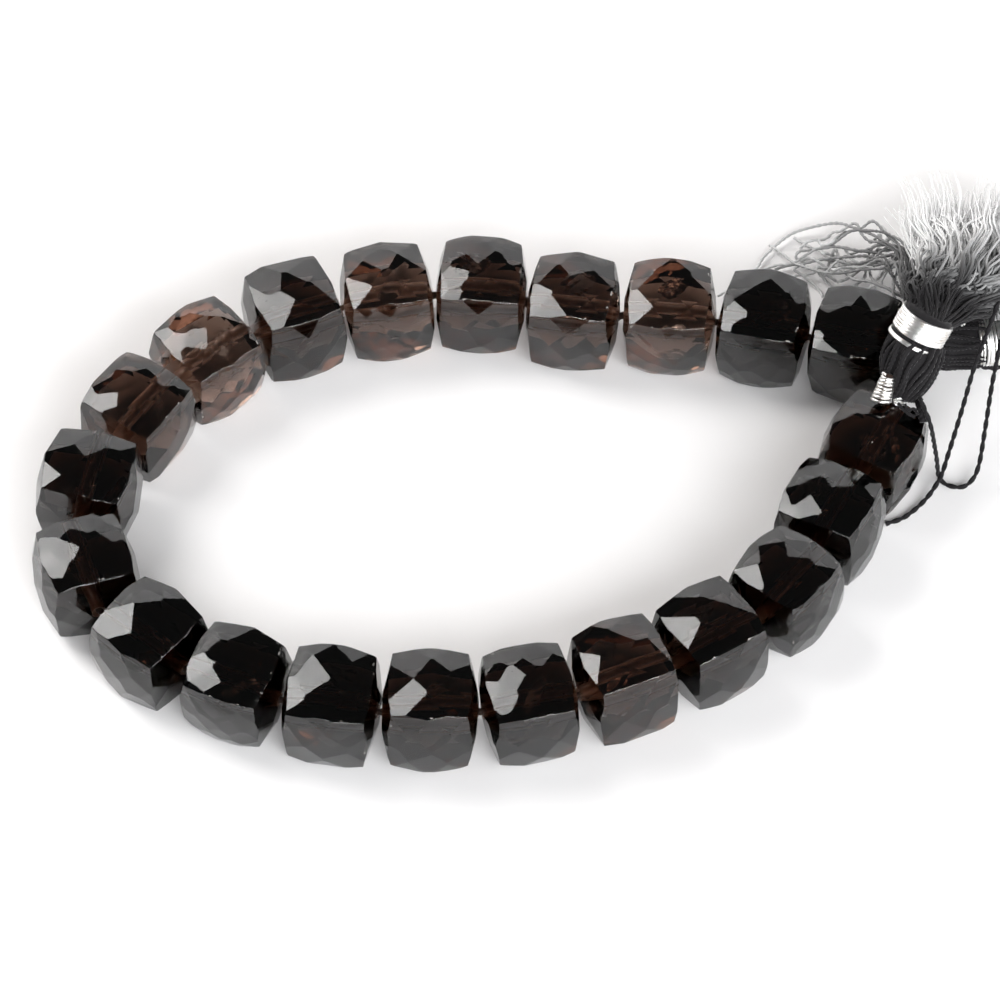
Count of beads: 21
